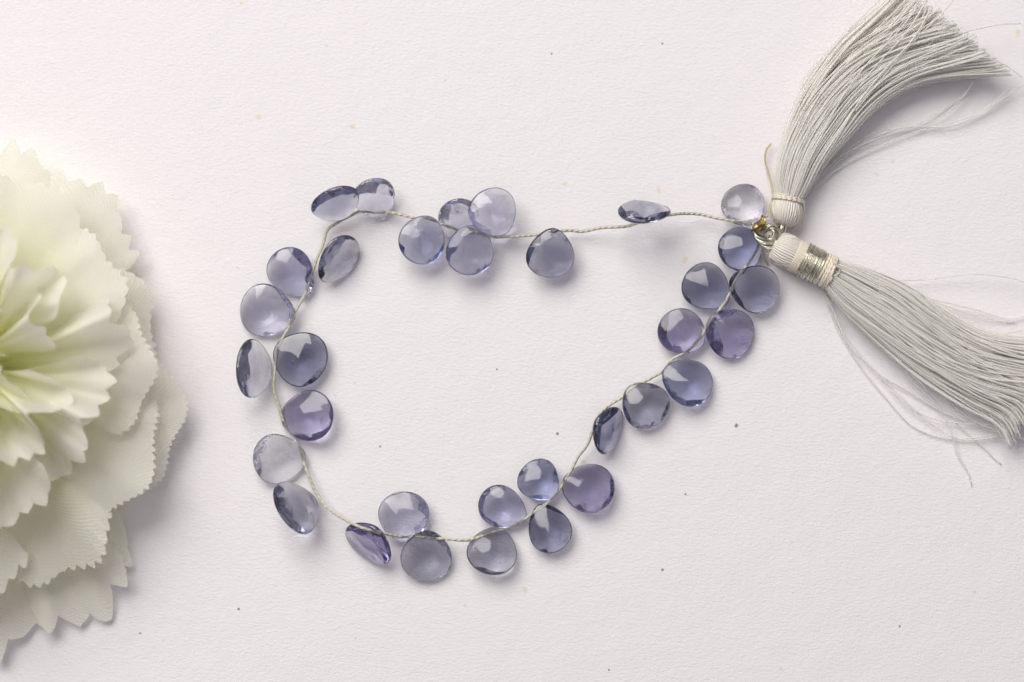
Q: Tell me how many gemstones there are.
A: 33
